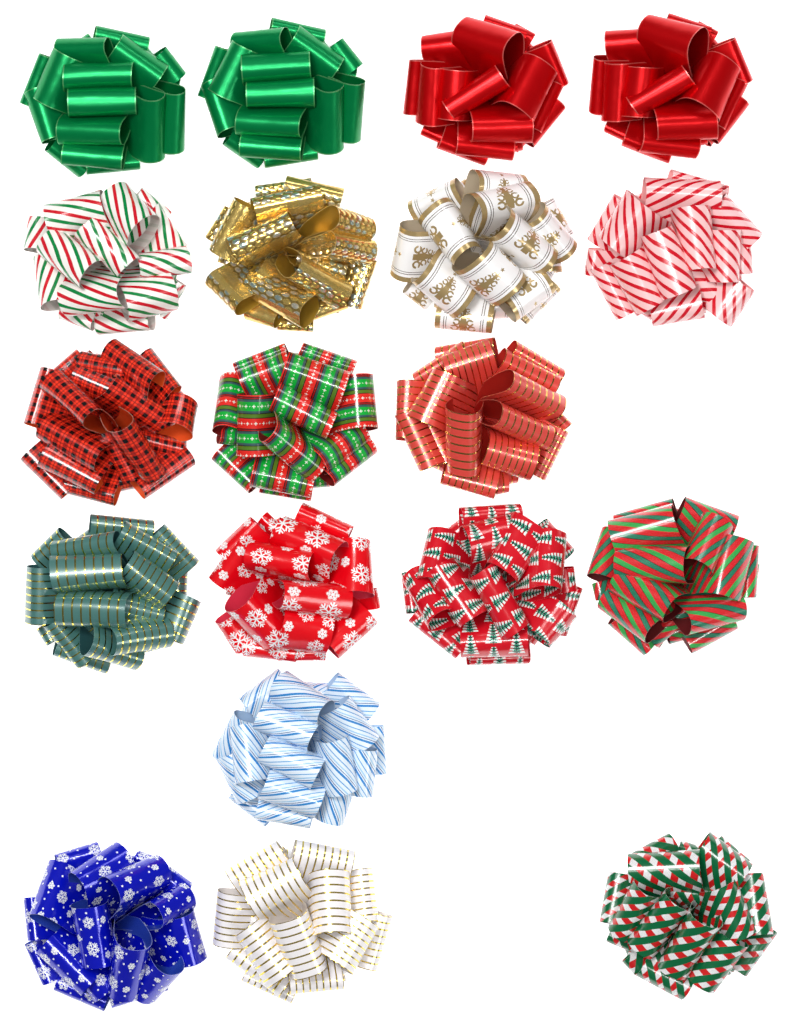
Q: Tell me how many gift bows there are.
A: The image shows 19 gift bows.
